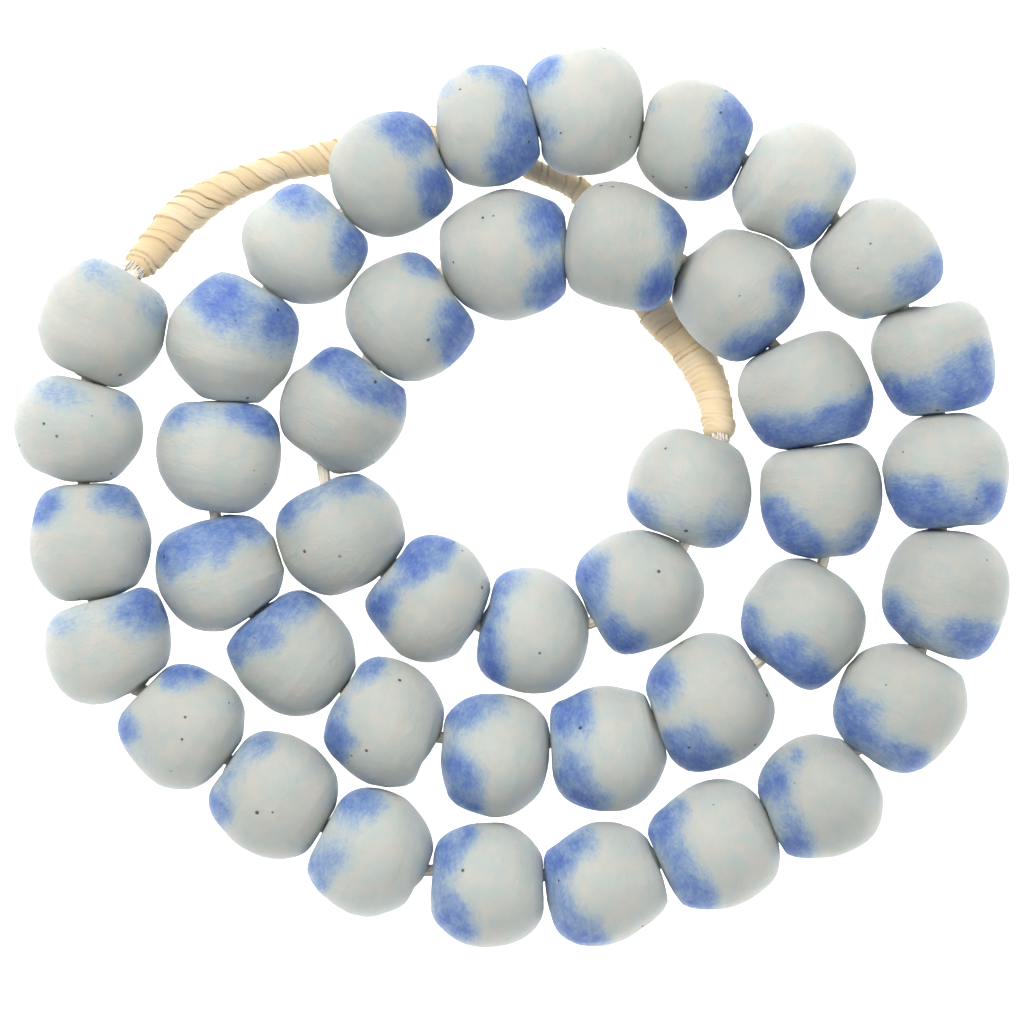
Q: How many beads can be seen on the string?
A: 43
